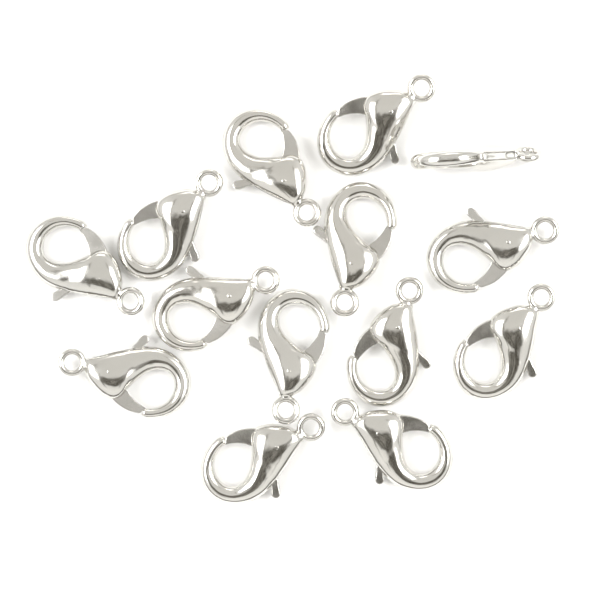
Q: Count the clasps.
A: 14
